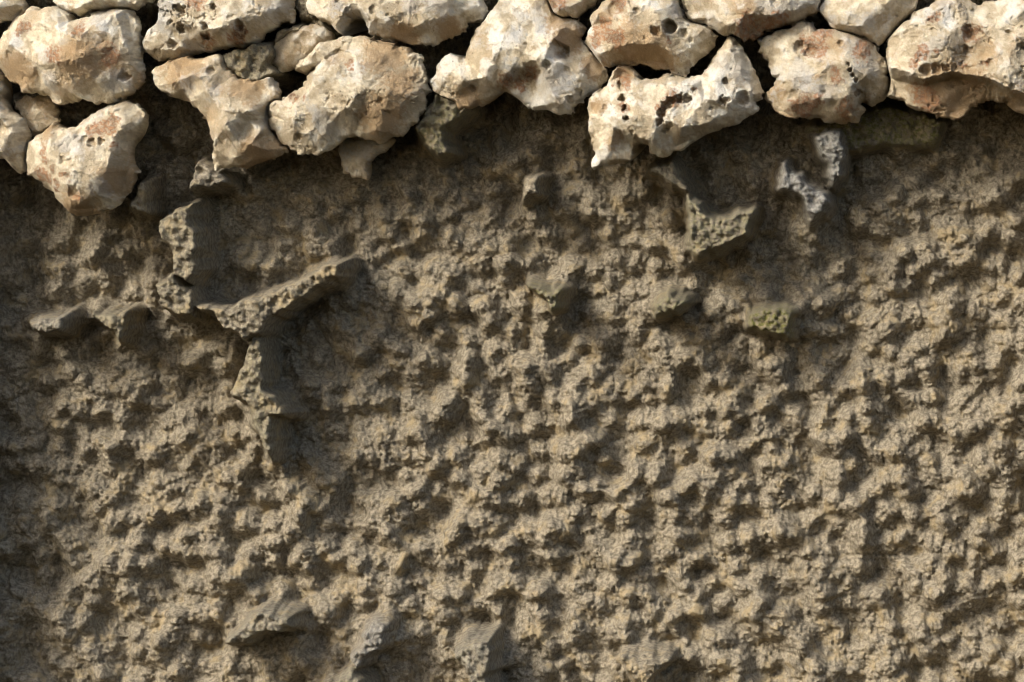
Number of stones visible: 20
